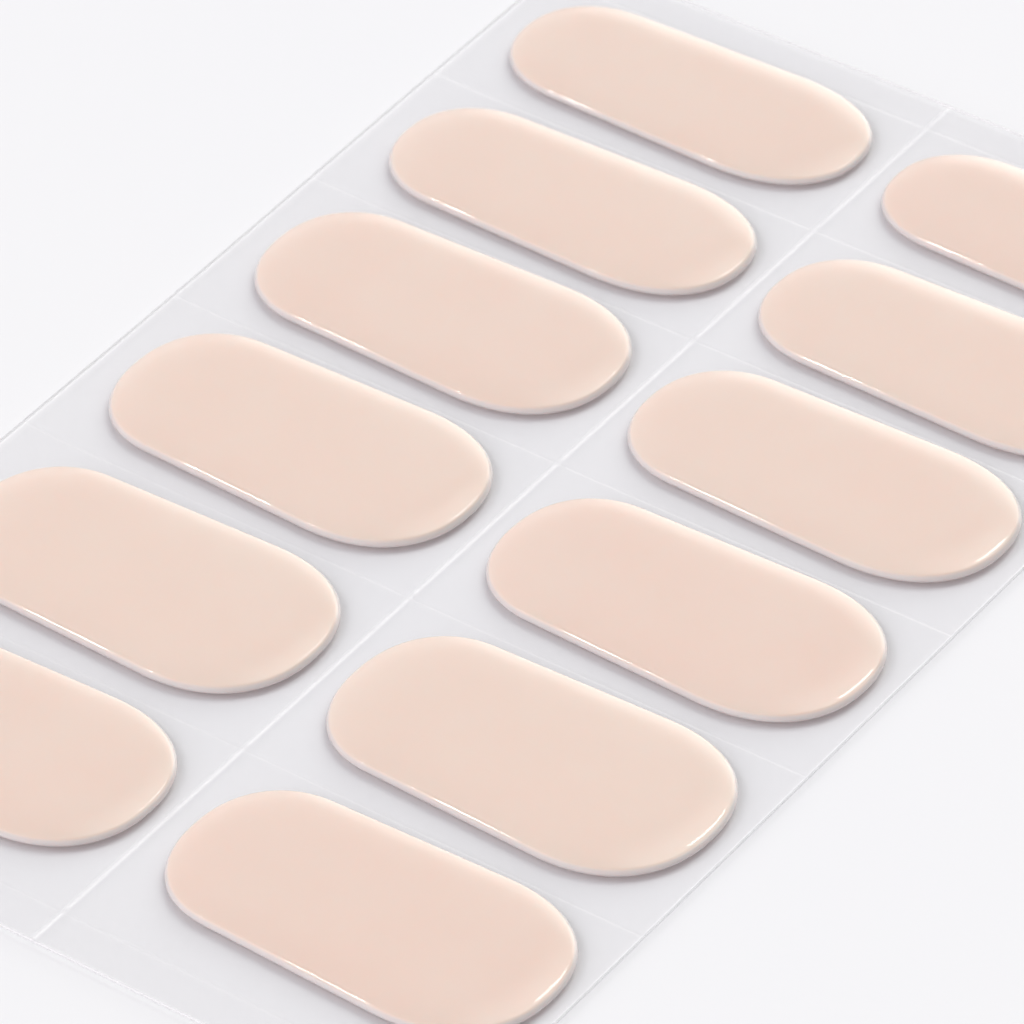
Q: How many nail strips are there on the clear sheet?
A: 12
